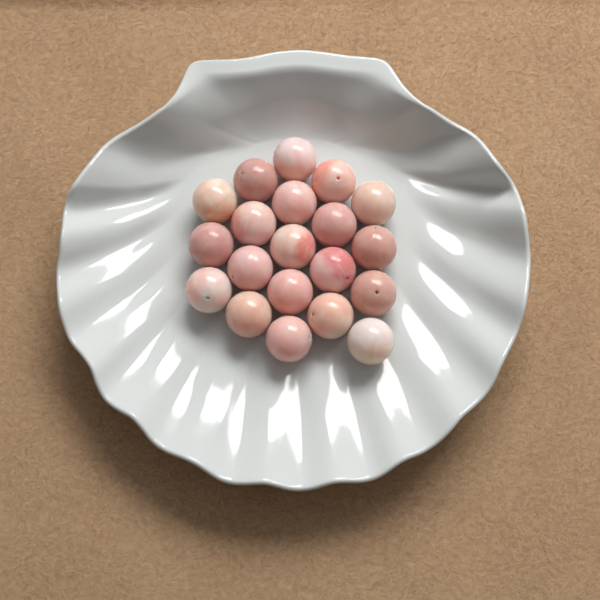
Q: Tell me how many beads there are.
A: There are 20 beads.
